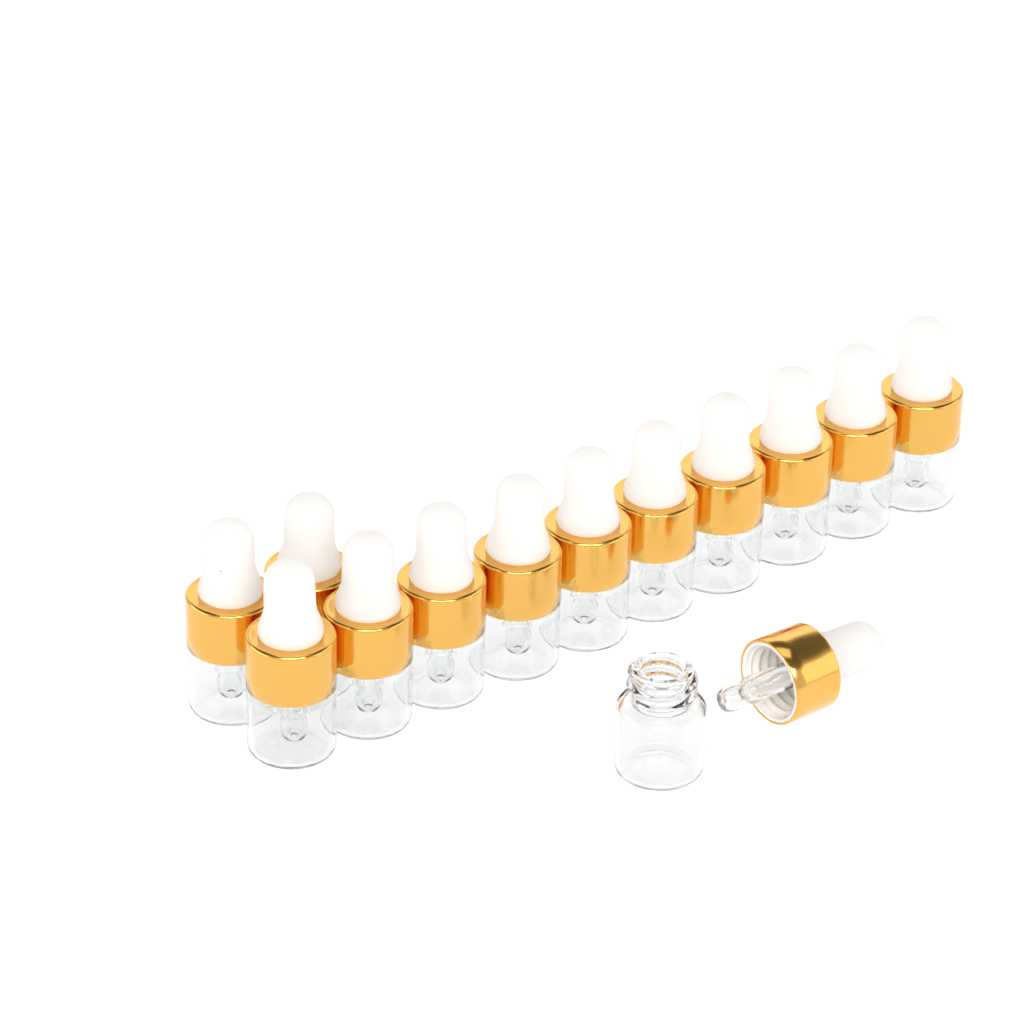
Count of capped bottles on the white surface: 12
